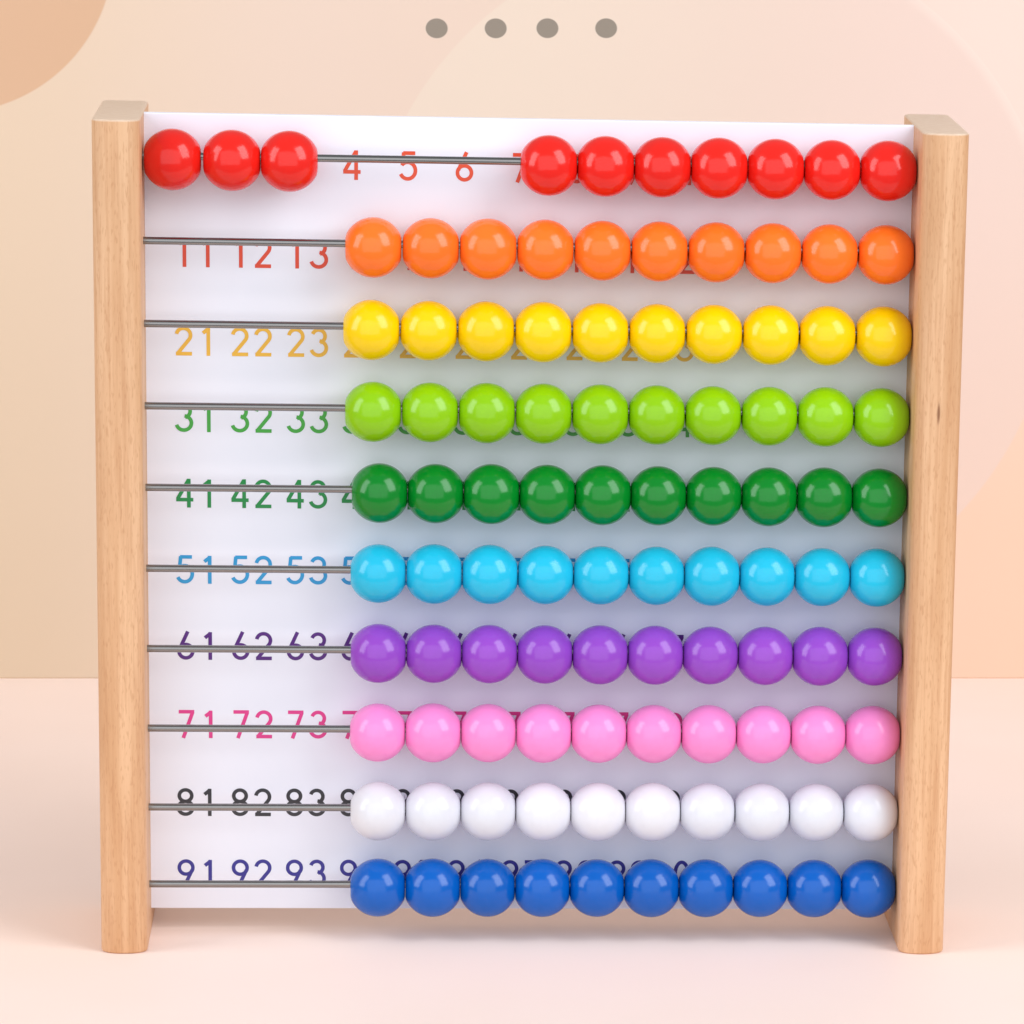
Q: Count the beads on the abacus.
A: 100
